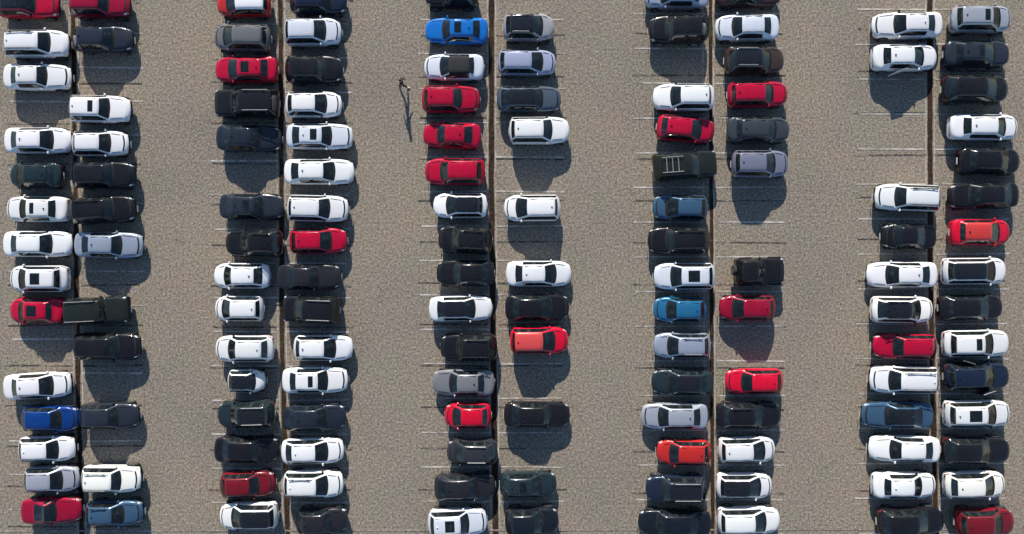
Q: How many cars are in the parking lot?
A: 139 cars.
